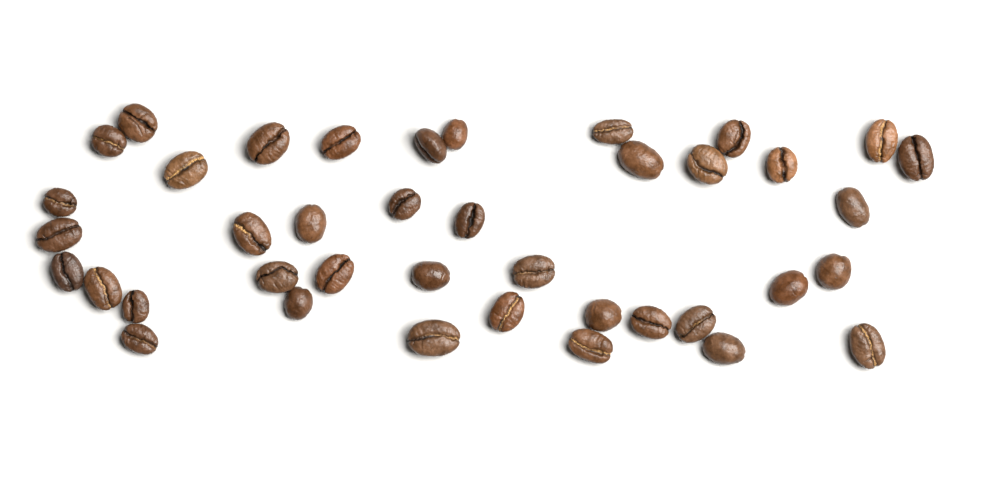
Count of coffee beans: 40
